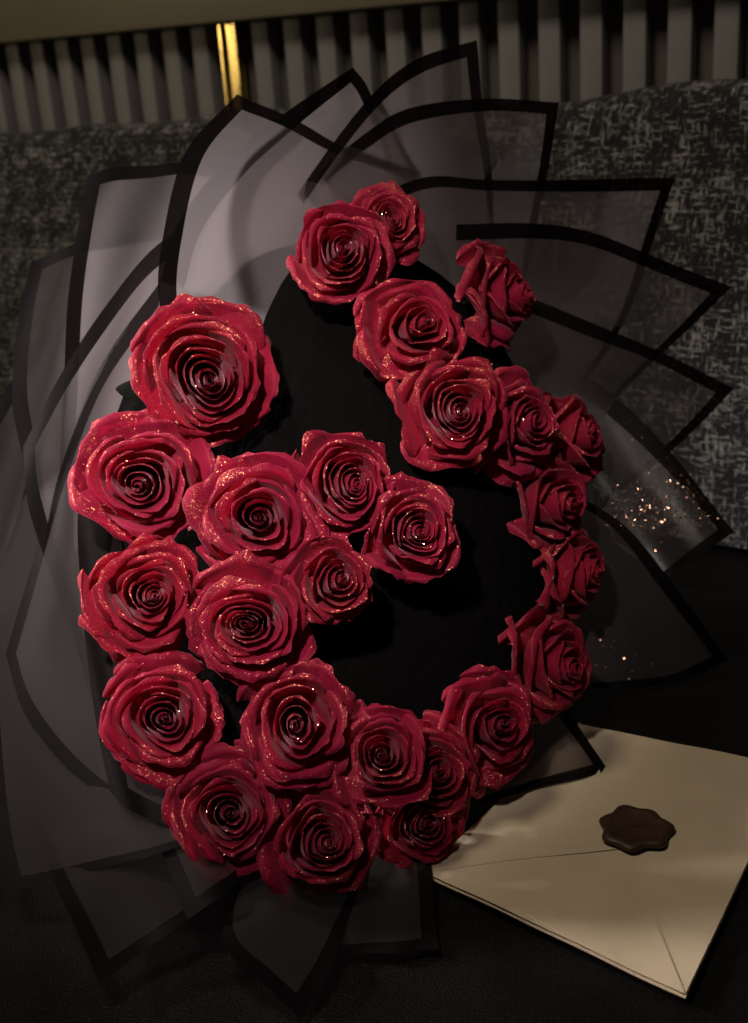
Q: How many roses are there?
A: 26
